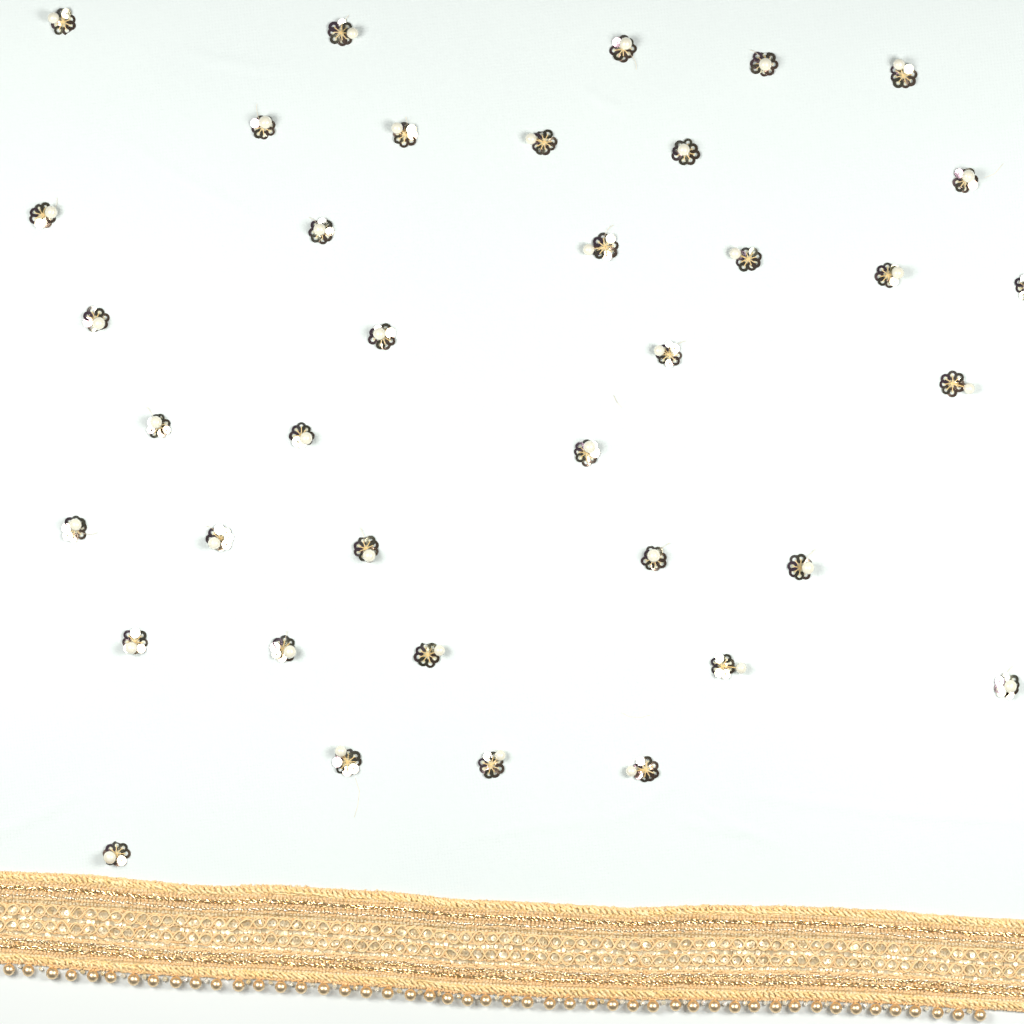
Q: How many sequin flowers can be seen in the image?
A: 37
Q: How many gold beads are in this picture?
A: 48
